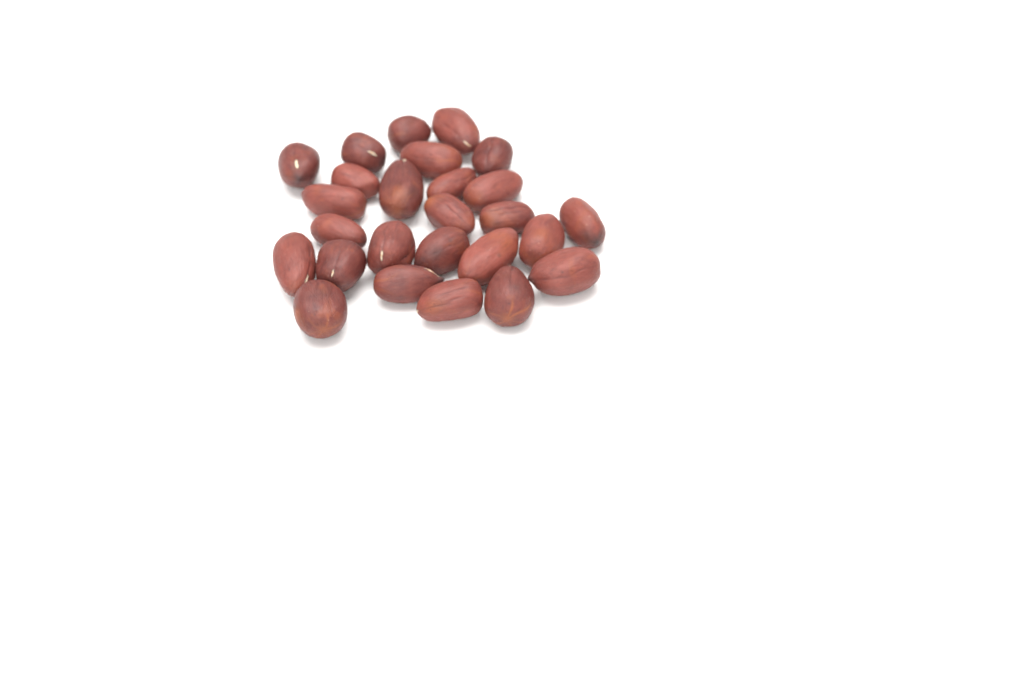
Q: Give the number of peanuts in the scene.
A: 26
